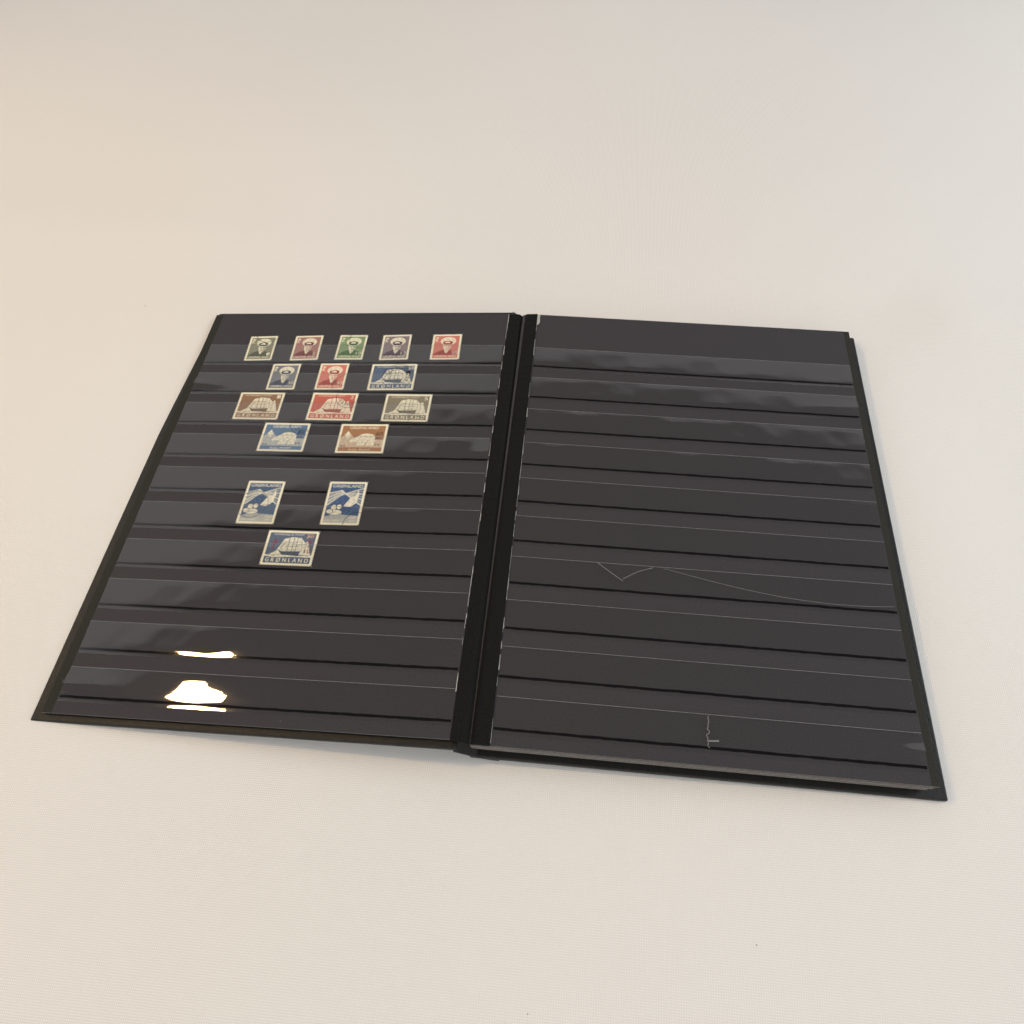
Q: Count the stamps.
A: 16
